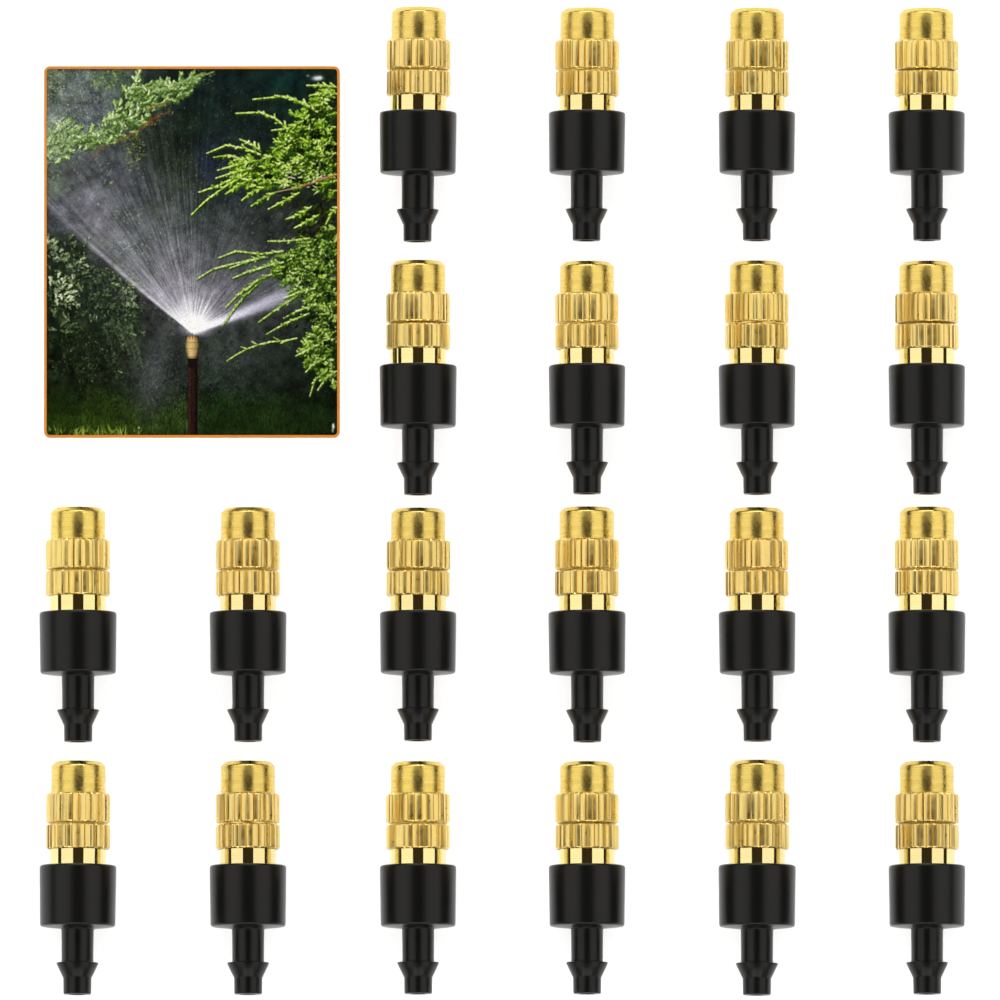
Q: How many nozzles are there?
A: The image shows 20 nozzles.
